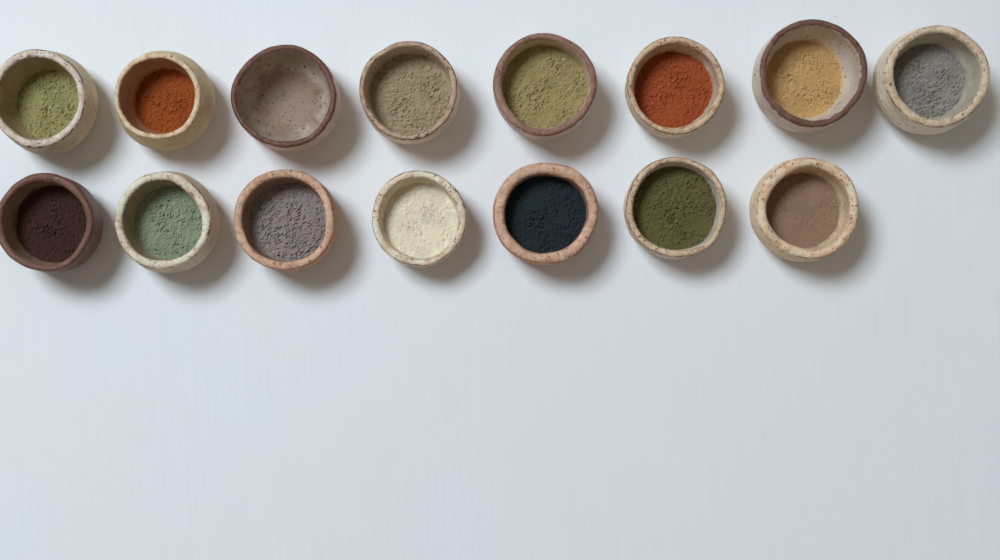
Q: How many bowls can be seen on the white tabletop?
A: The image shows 15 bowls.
